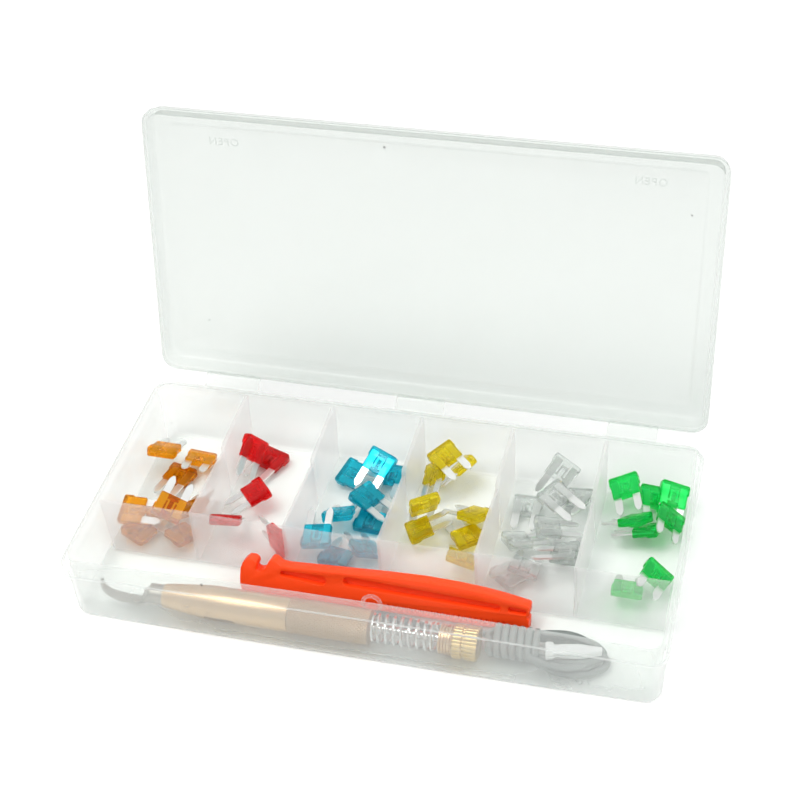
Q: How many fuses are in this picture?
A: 49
